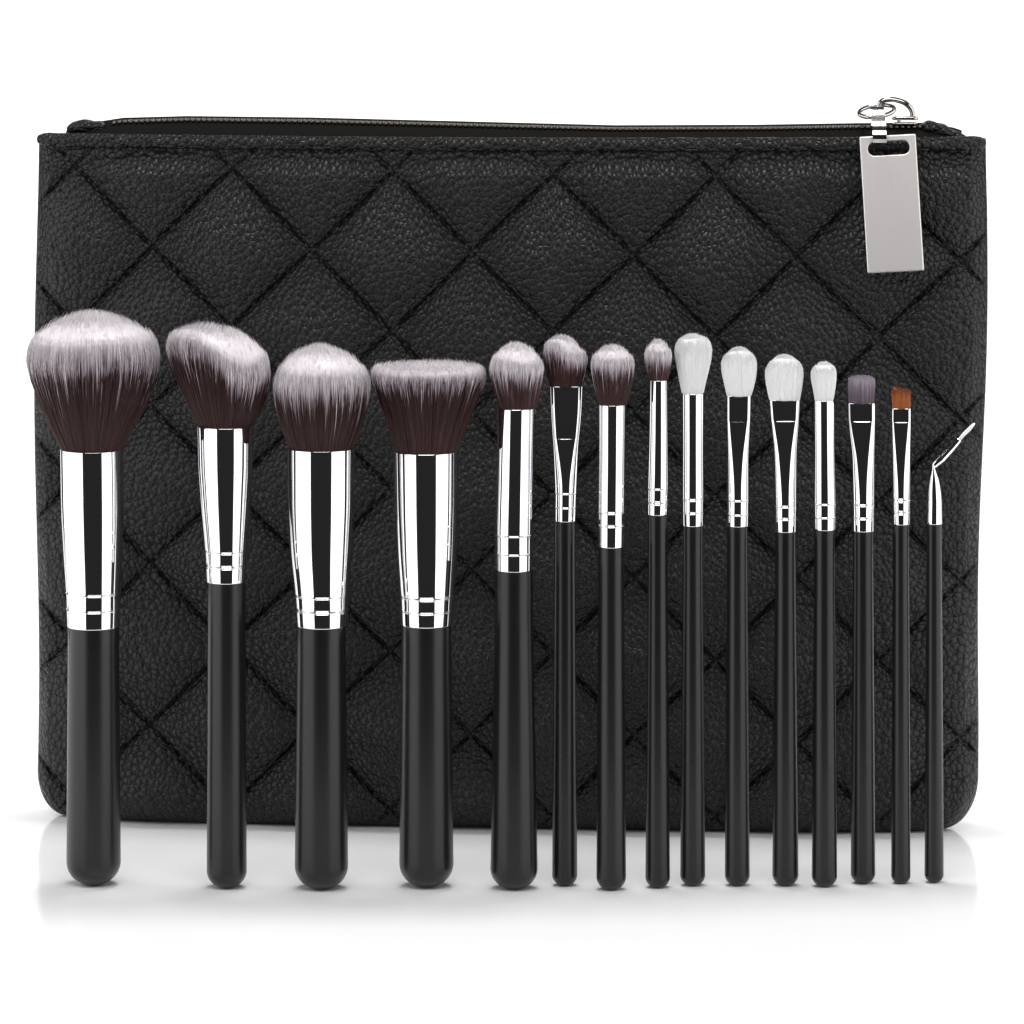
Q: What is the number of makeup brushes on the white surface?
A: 15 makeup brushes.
